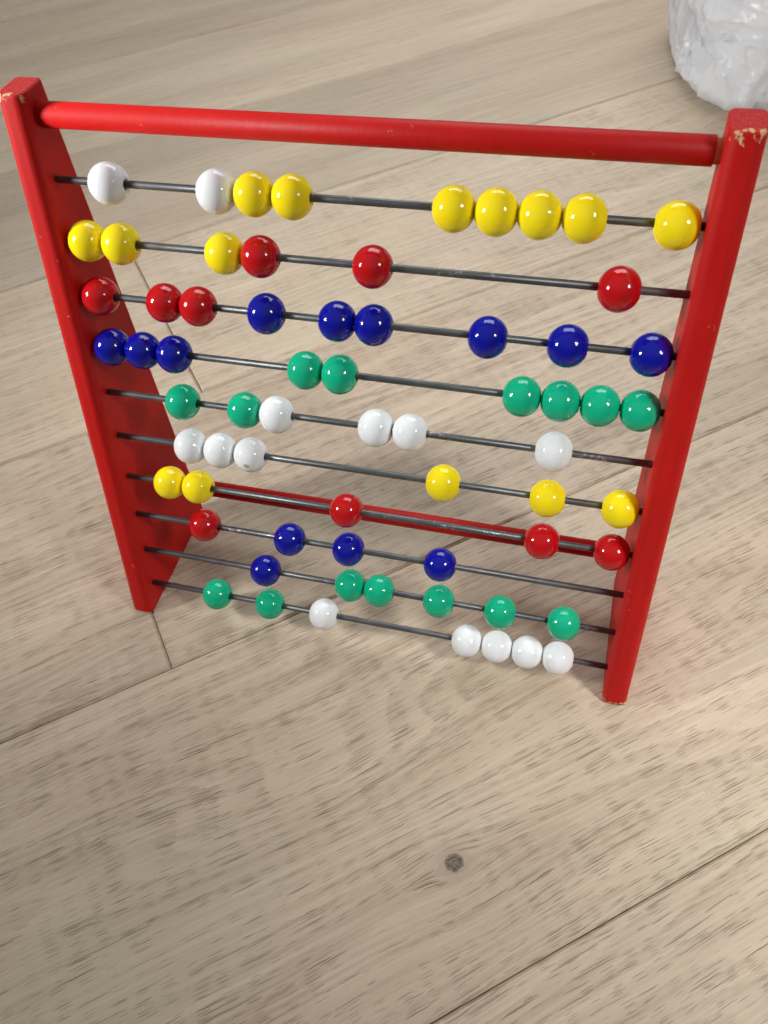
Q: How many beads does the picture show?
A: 67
